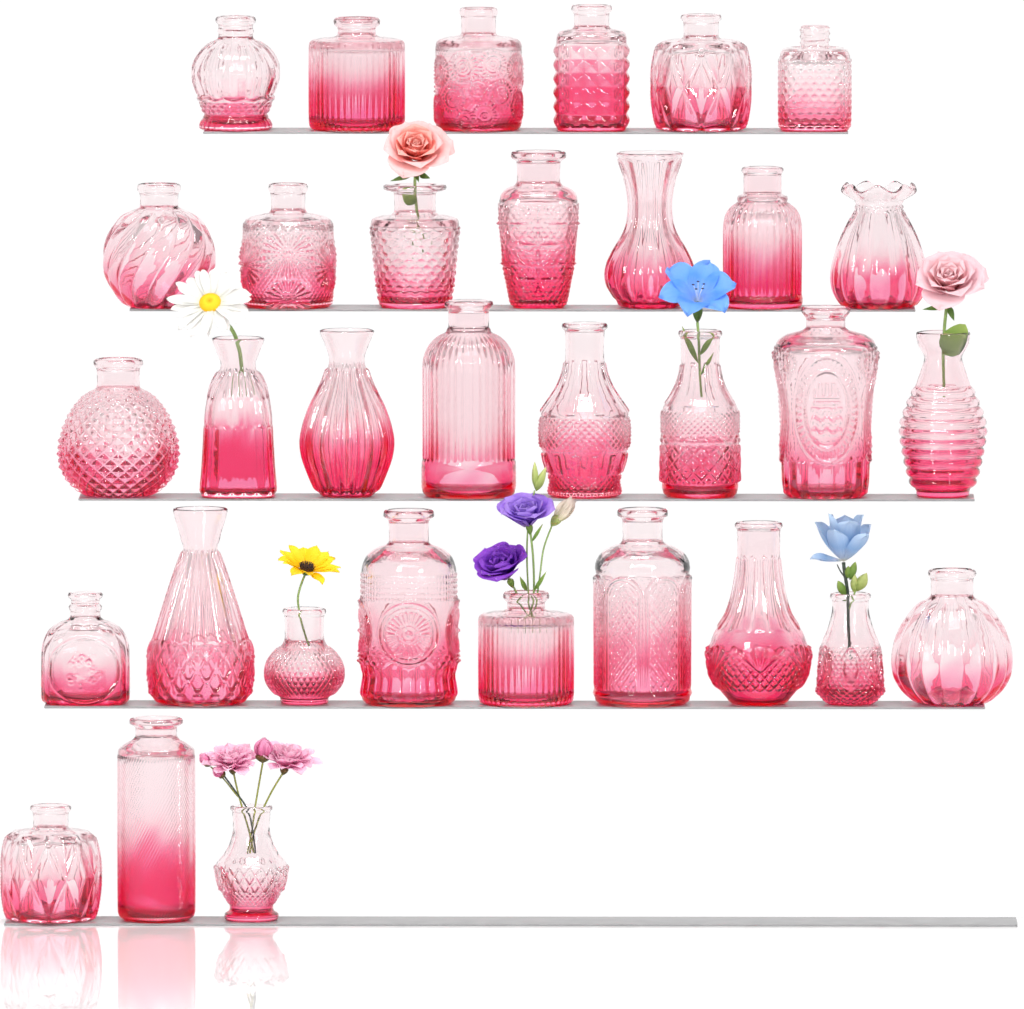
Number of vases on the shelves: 33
